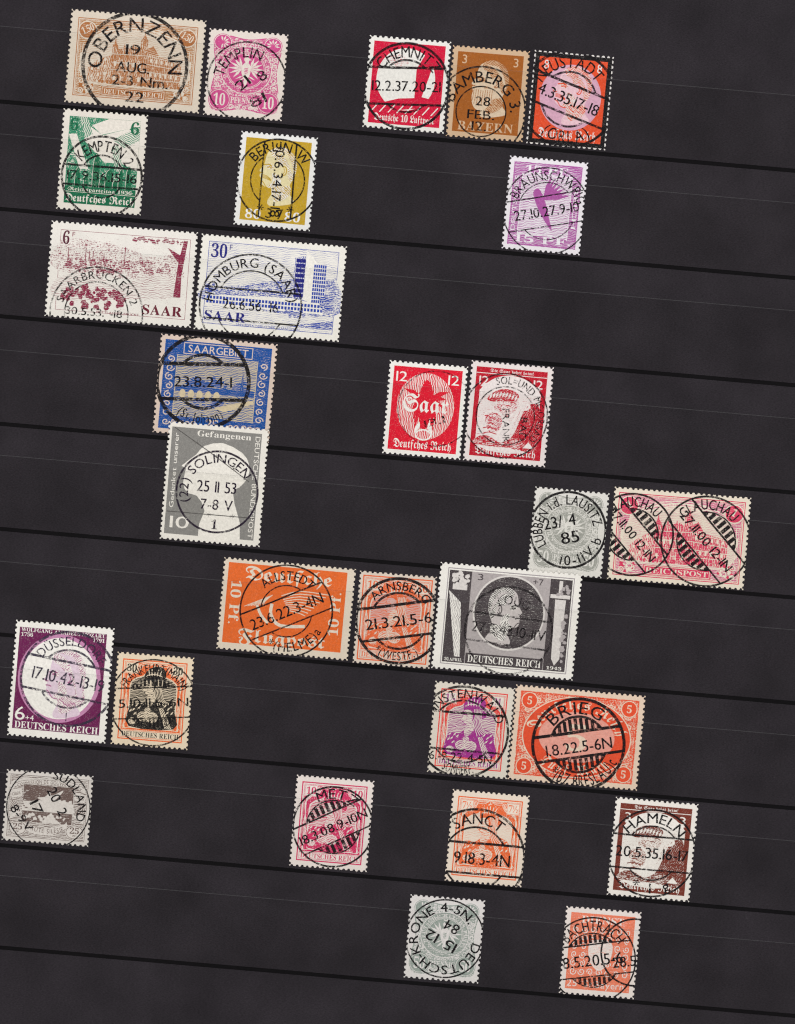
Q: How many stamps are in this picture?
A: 29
